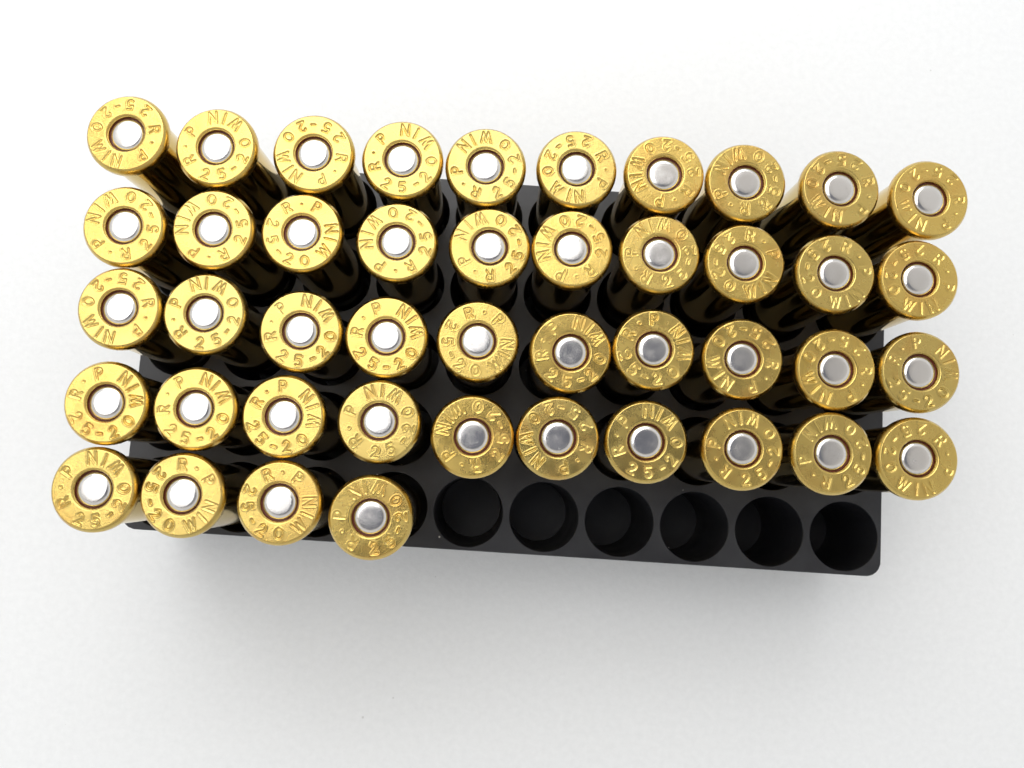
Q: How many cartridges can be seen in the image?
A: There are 44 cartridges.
